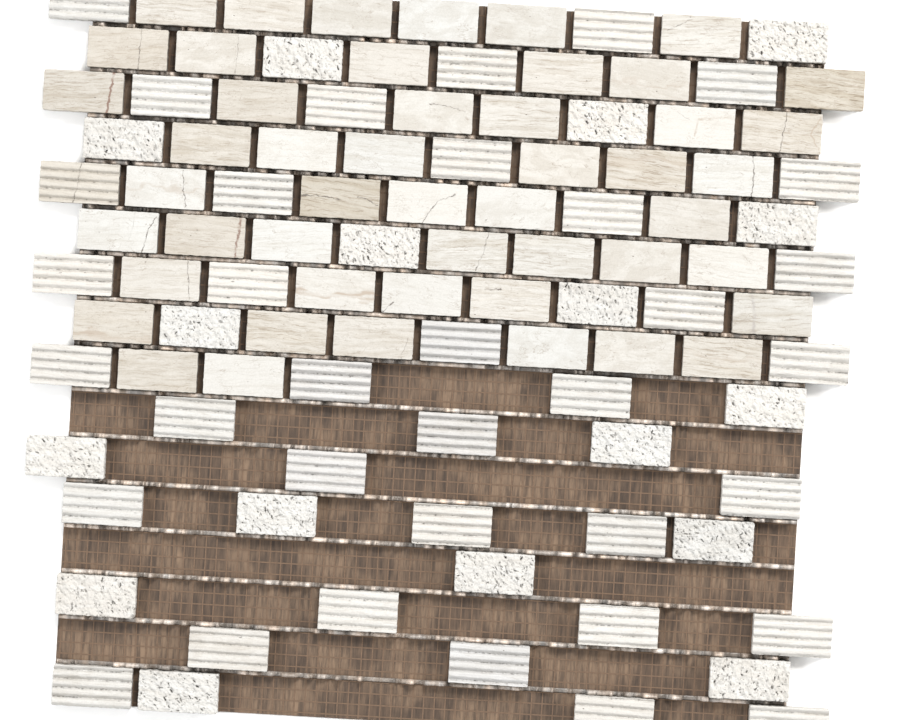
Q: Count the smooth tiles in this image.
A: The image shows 49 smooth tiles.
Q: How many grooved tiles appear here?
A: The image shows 35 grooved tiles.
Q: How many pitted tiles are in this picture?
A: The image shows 17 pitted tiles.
